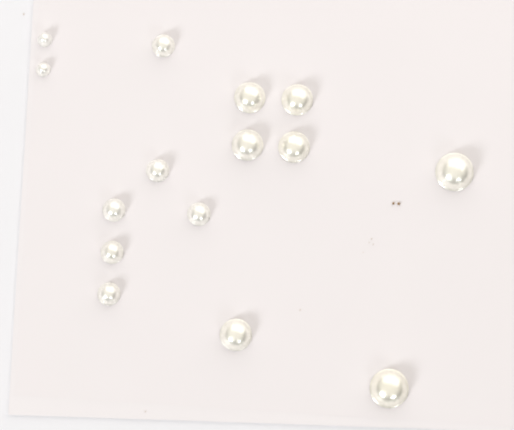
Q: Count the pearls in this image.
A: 15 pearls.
